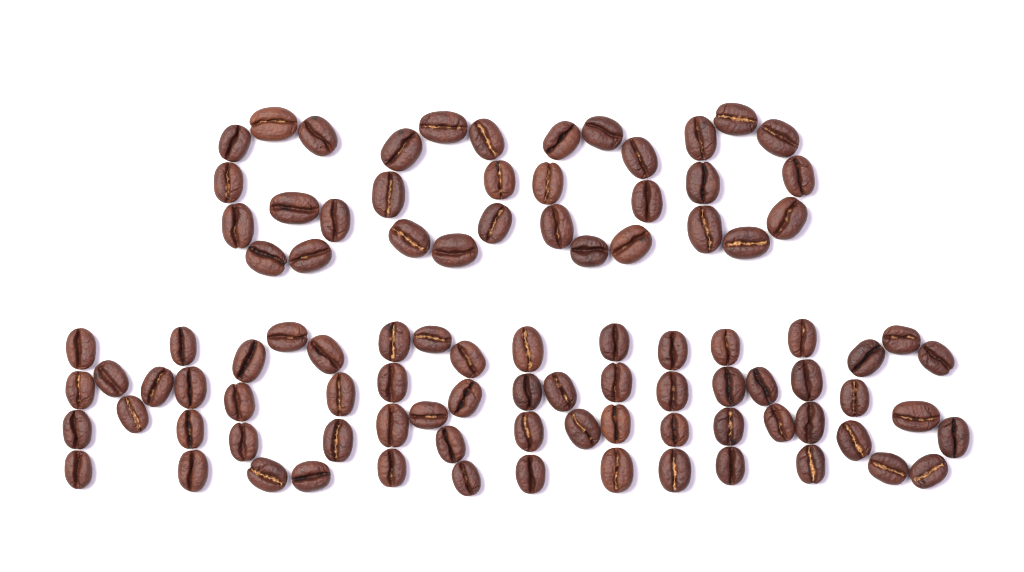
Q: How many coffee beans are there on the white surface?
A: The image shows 96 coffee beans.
